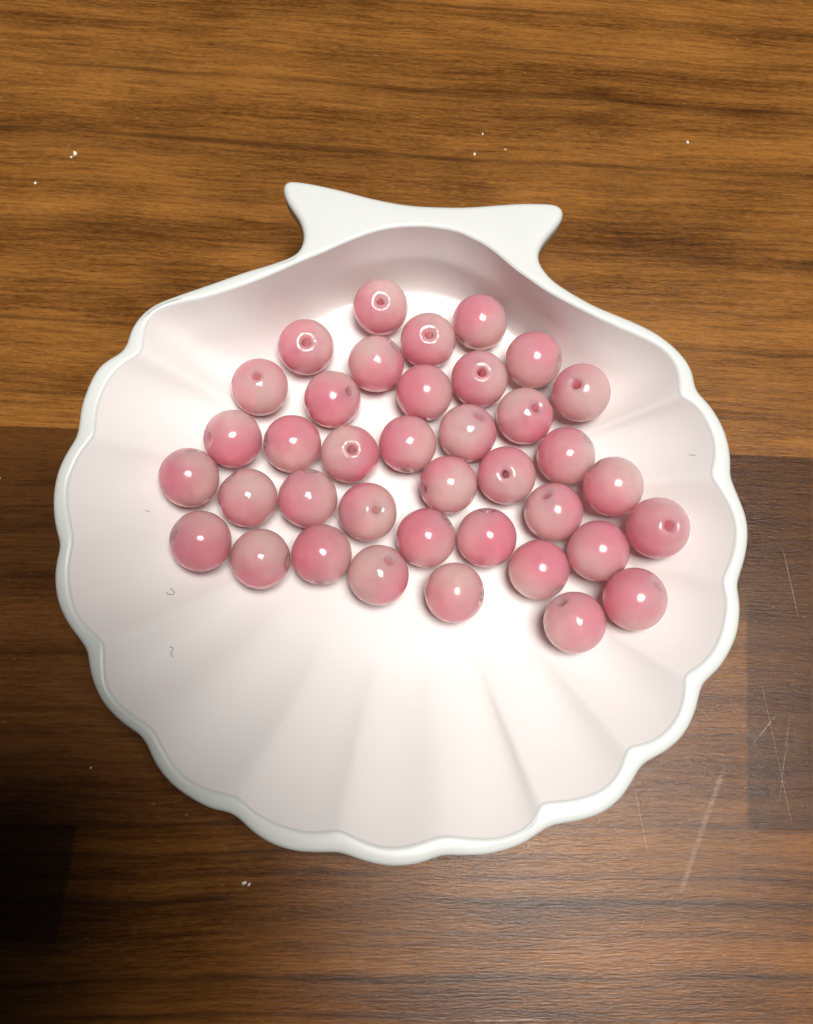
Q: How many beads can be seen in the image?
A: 38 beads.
